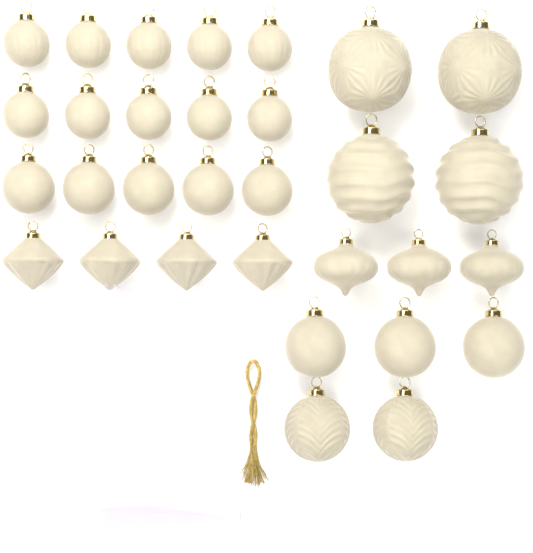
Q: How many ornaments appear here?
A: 31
